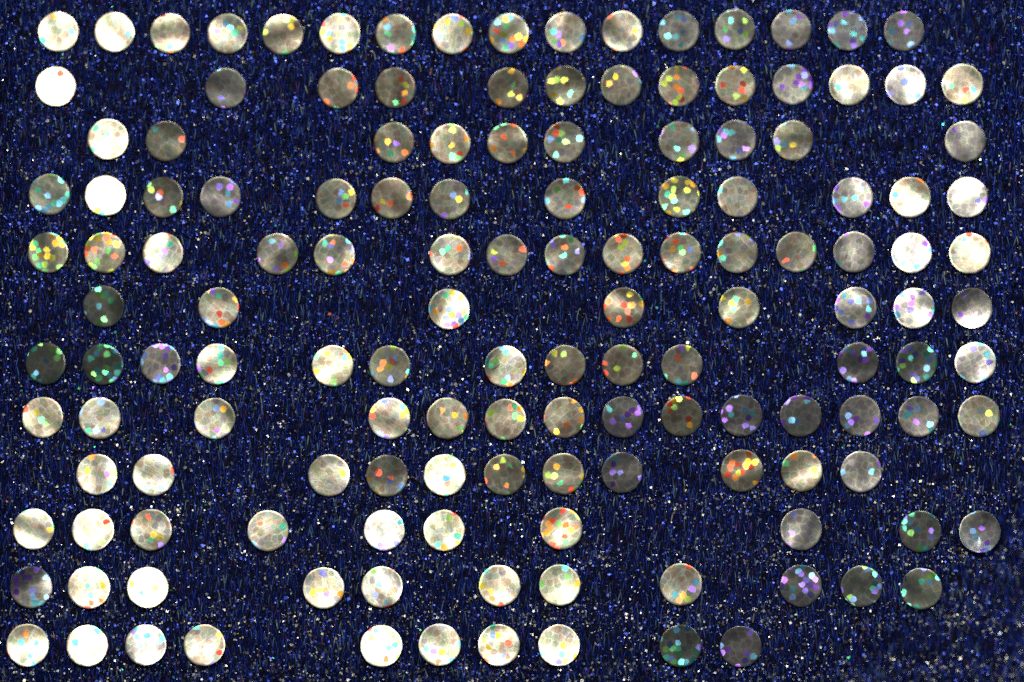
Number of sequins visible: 144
